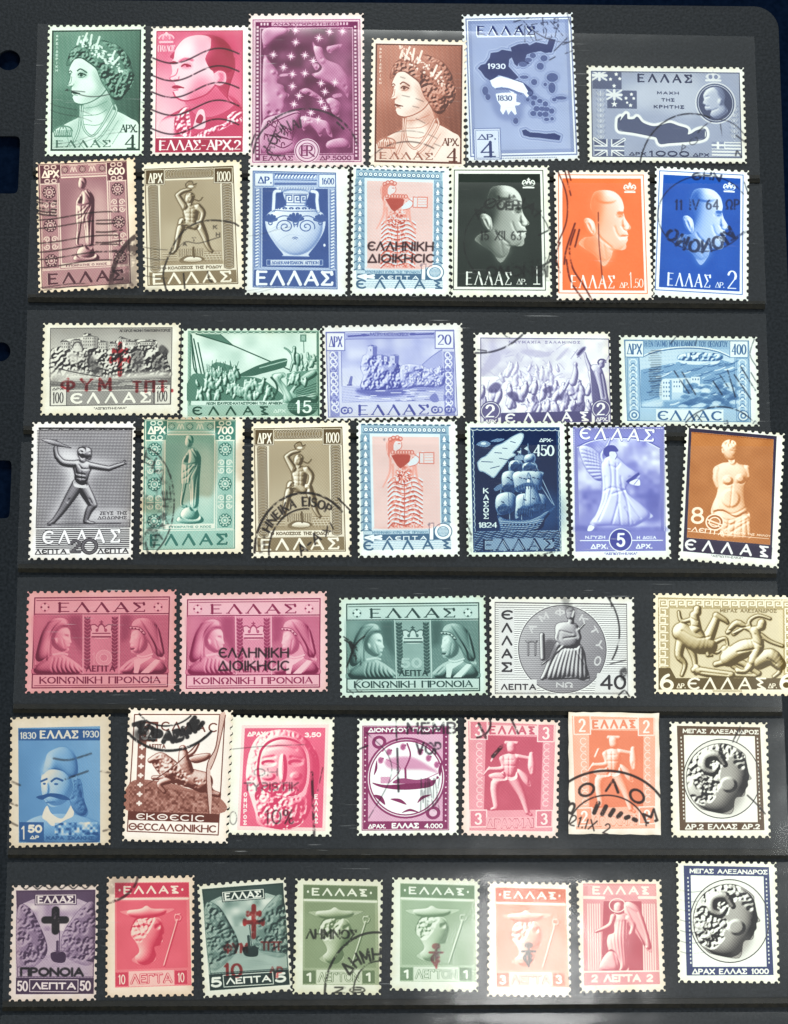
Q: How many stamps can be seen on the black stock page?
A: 45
